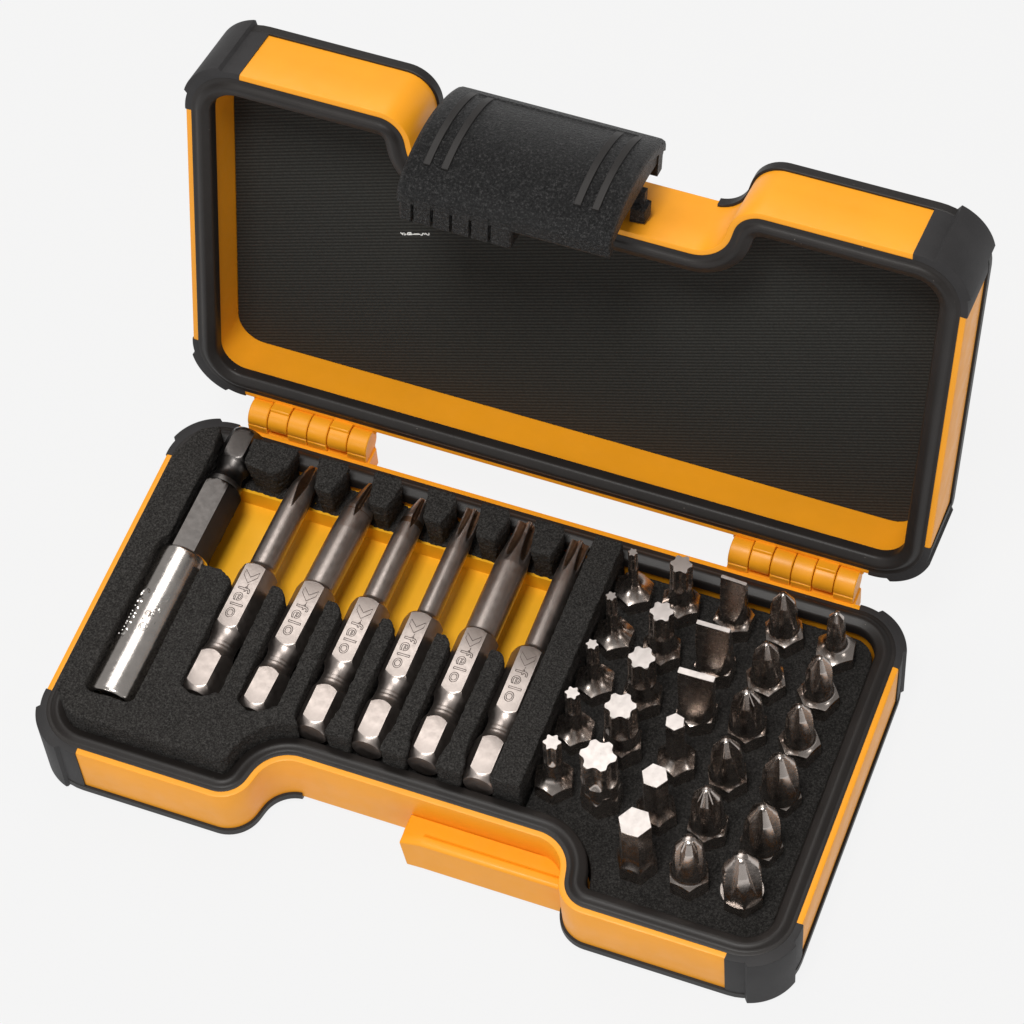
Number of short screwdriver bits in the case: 28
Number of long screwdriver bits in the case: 6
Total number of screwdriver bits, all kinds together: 34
